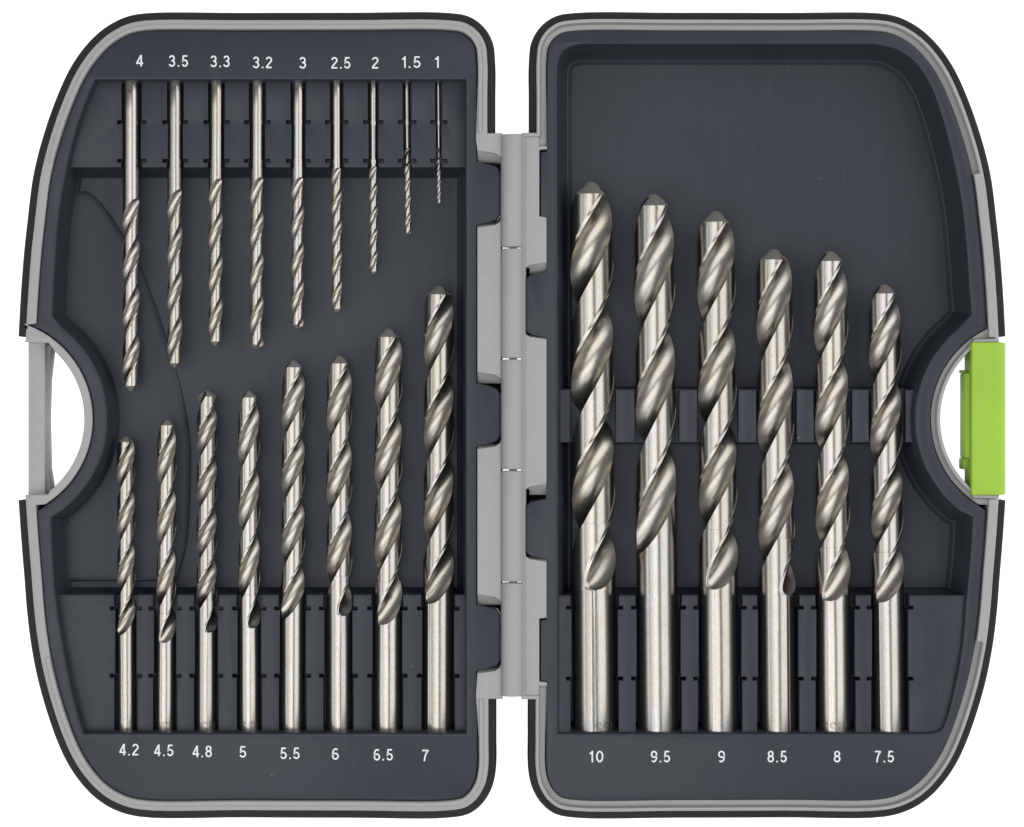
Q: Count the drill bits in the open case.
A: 23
